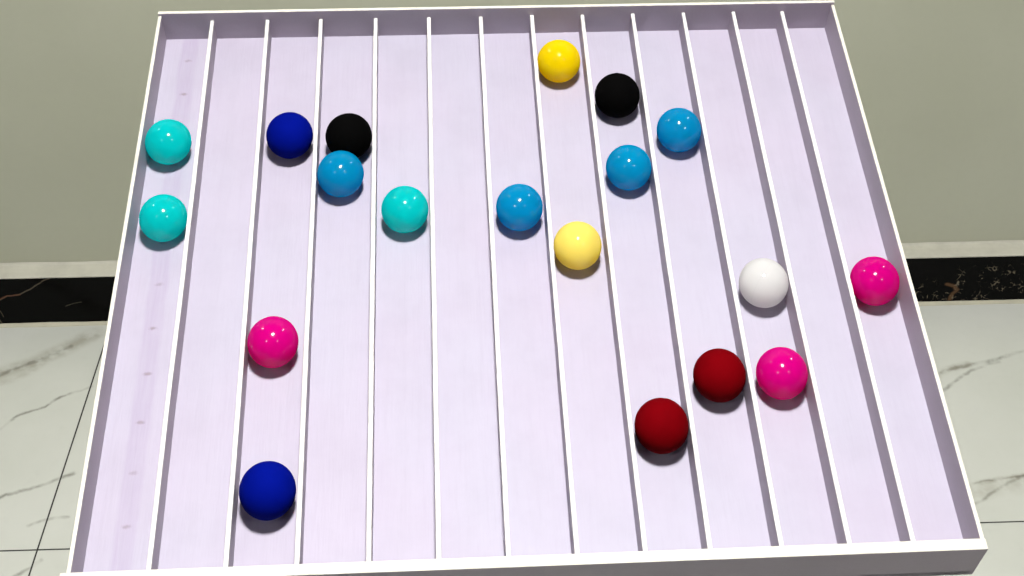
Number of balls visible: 19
